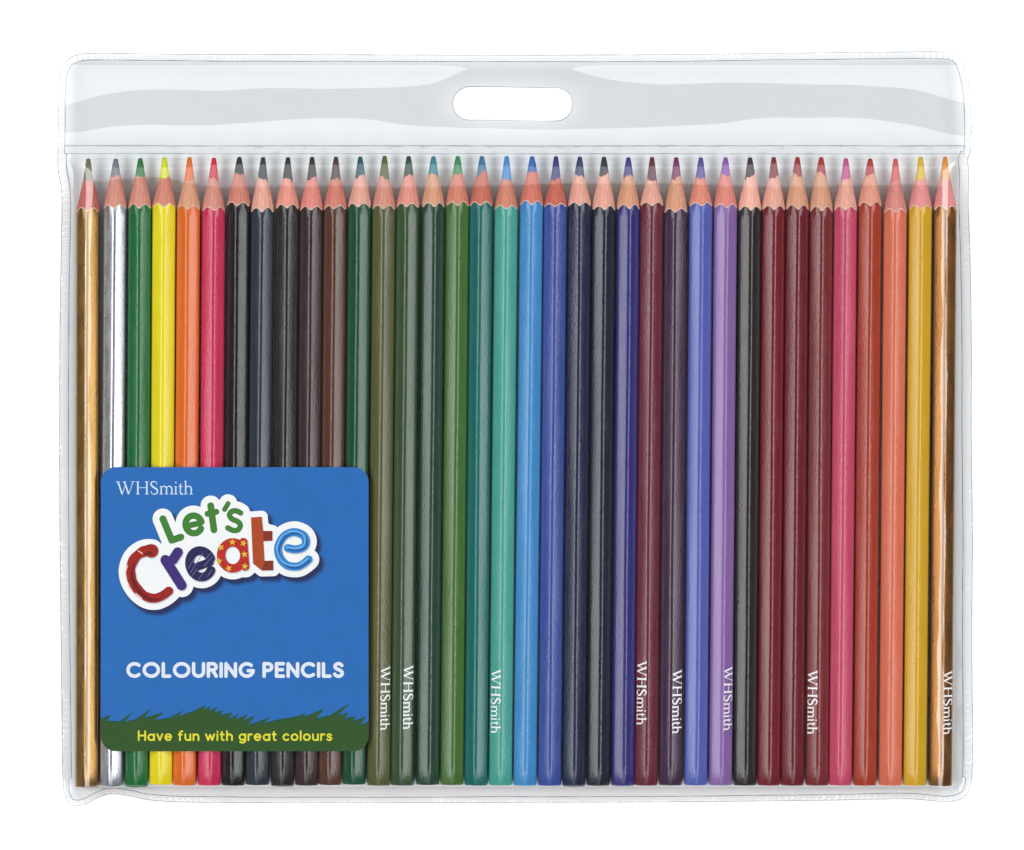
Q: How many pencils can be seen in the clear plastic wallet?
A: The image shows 36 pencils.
